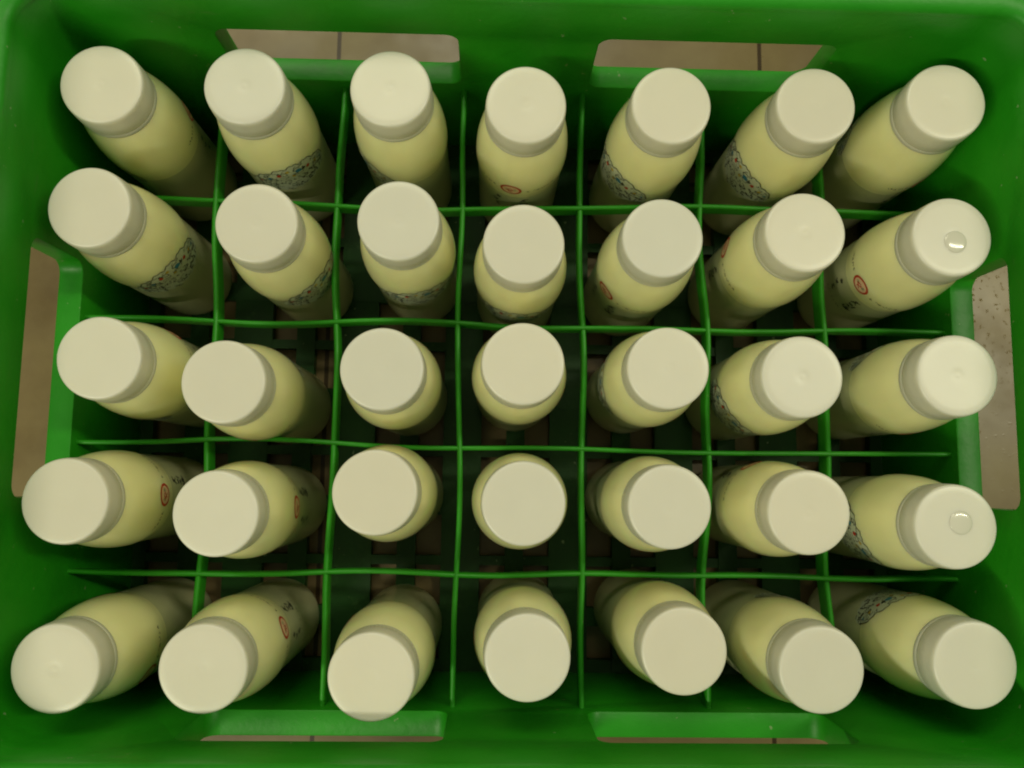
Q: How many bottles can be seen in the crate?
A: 35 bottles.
